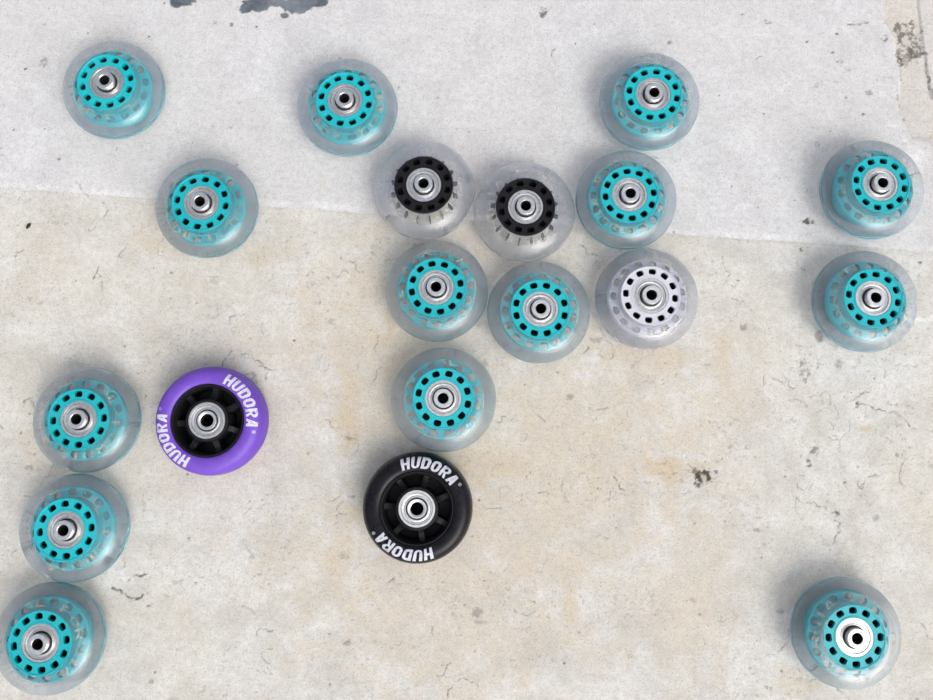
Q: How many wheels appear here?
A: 19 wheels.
